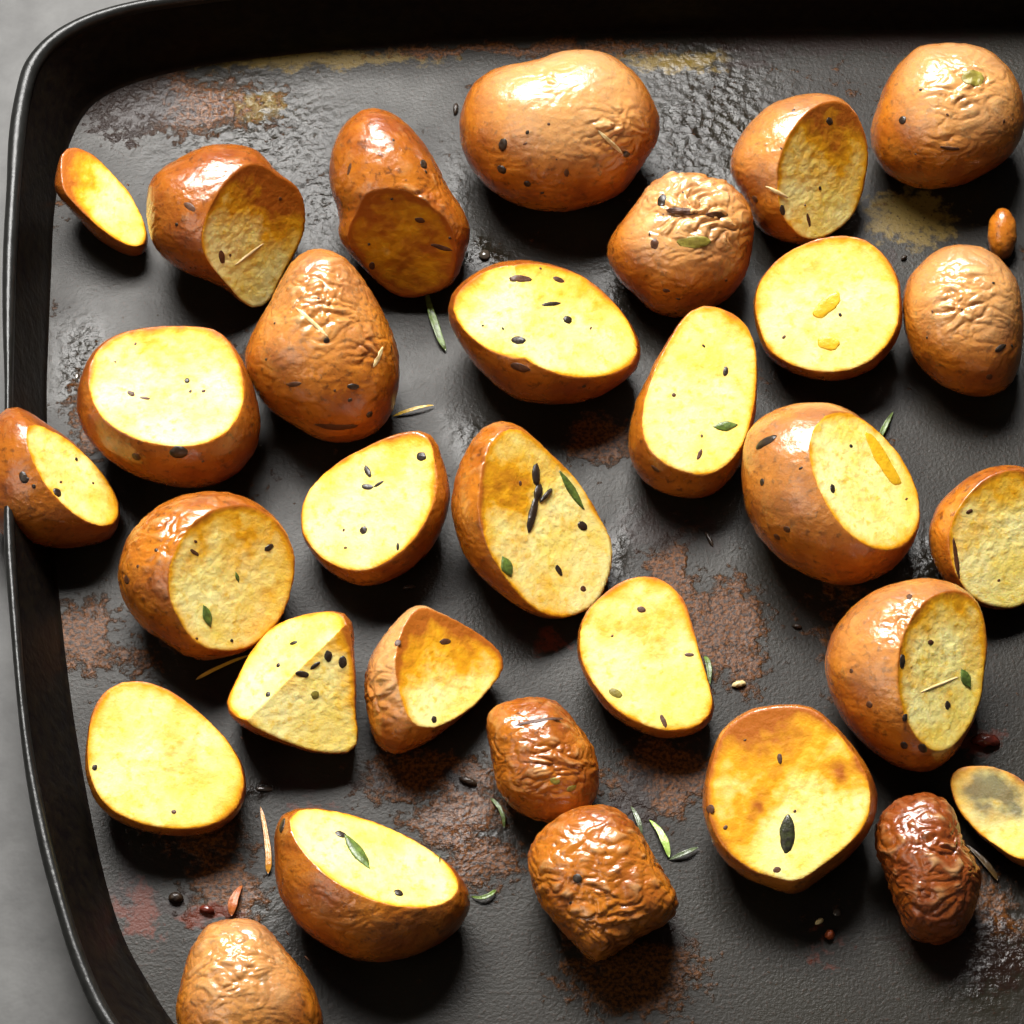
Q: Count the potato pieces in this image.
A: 32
